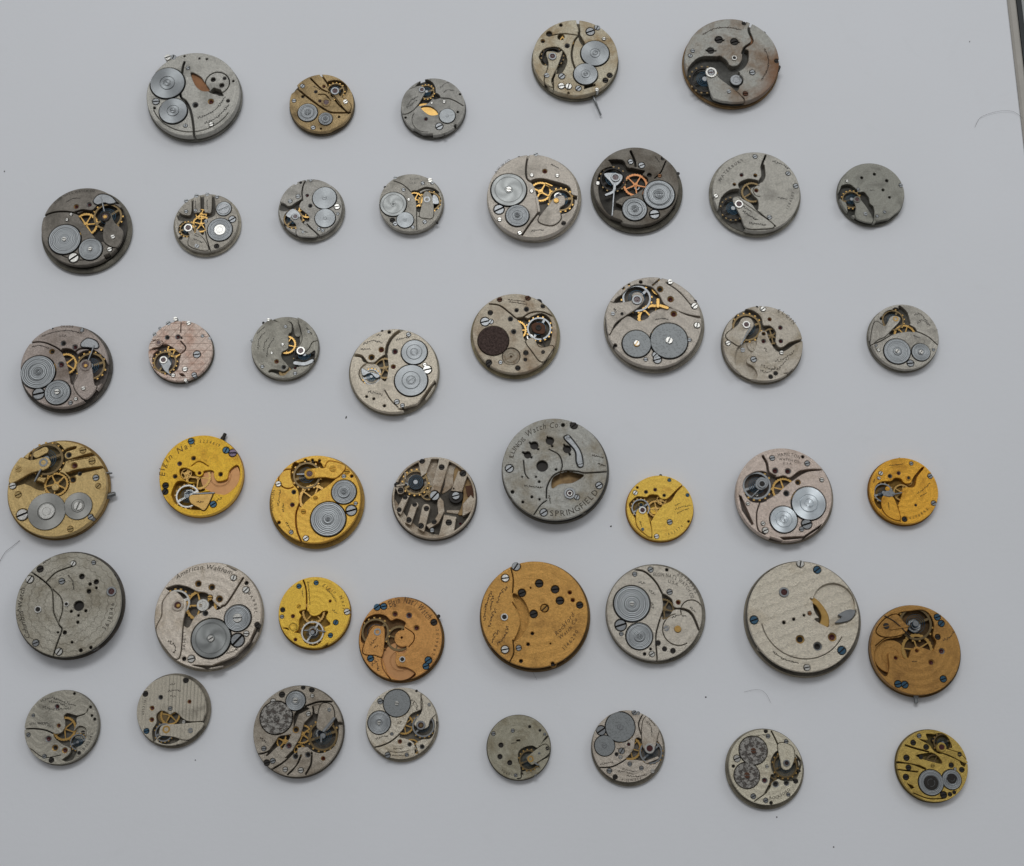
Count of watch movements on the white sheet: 45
